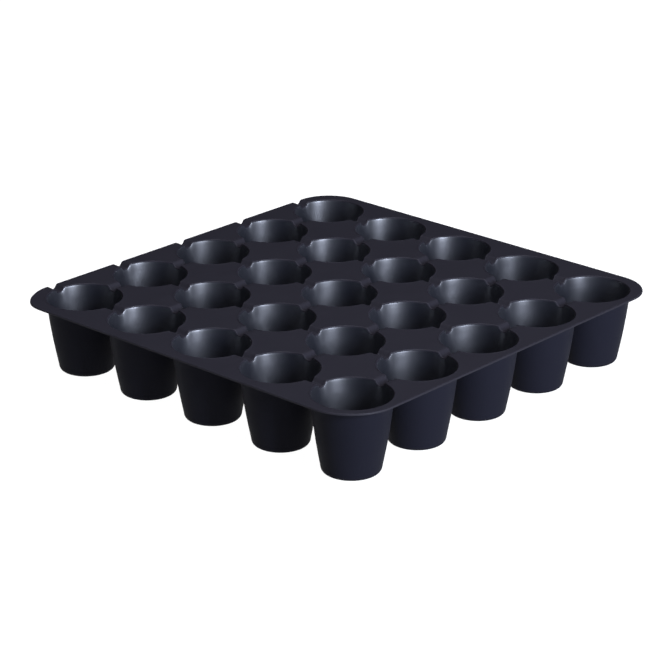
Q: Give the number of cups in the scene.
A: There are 25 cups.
